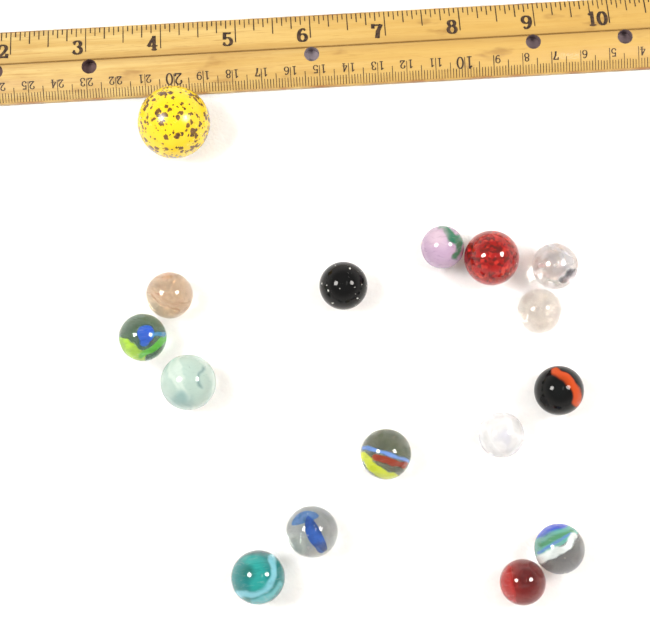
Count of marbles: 16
